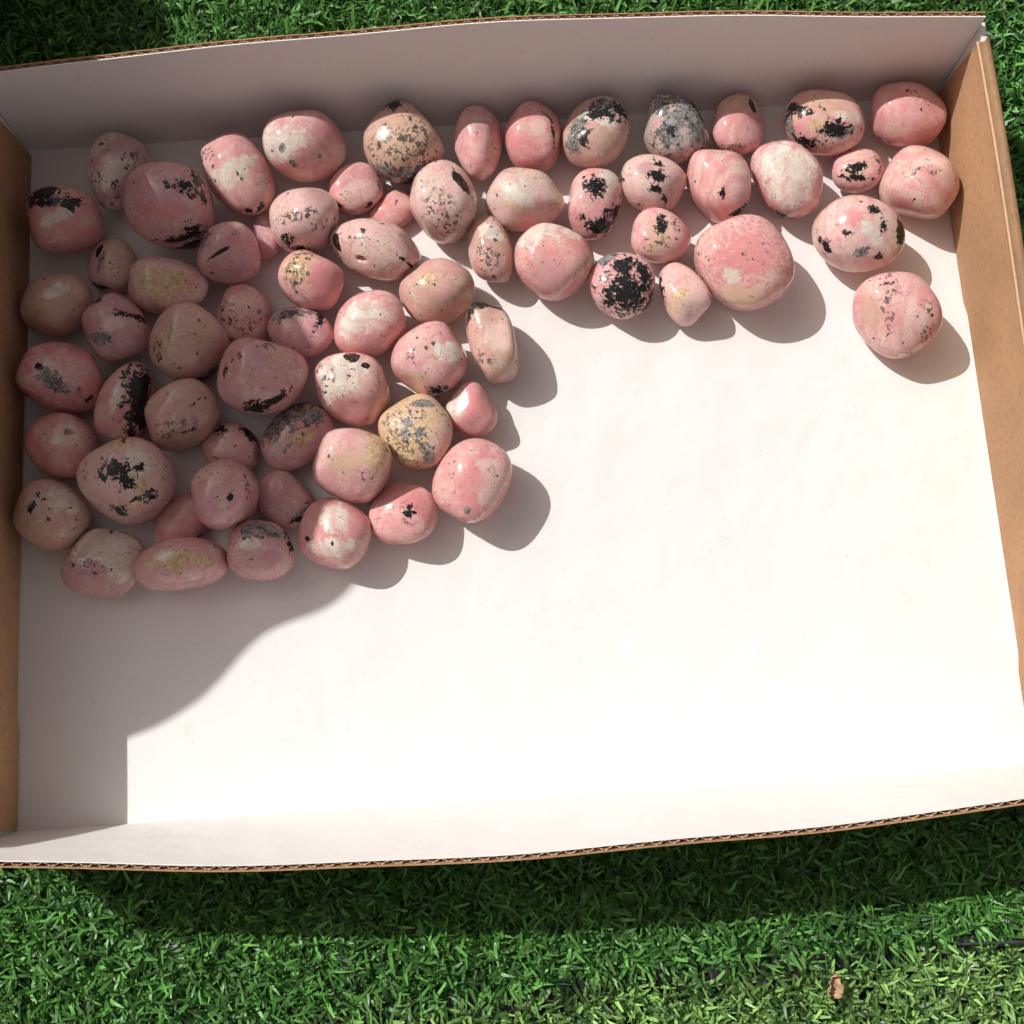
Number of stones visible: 69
